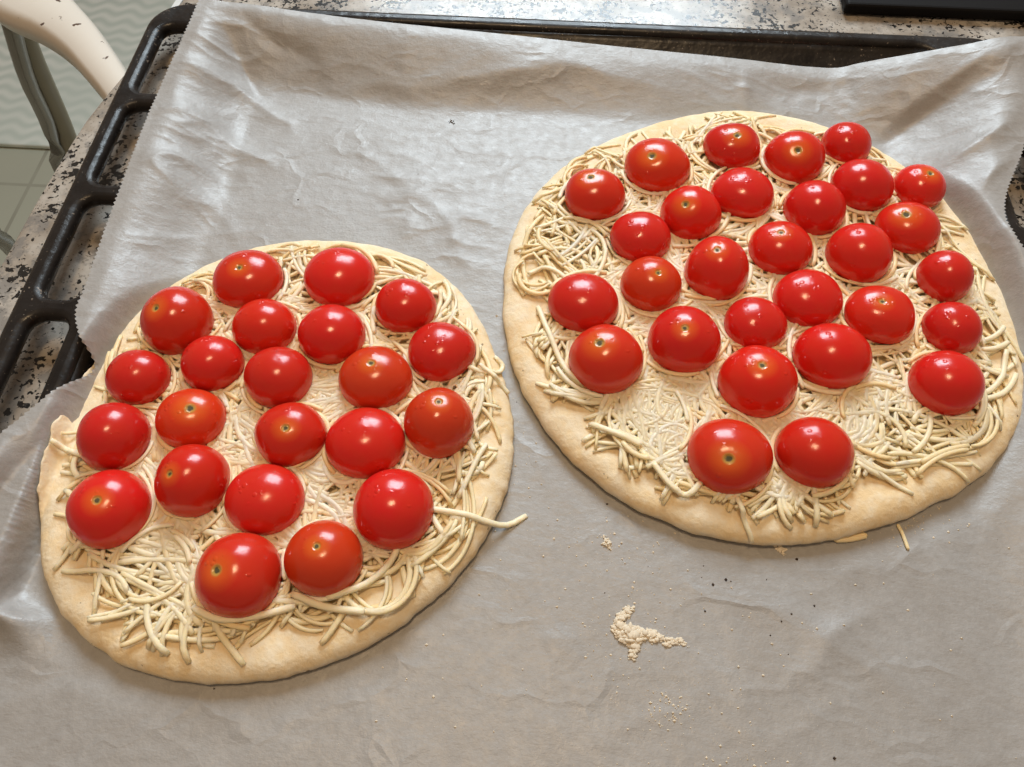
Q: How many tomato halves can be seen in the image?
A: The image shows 51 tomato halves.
